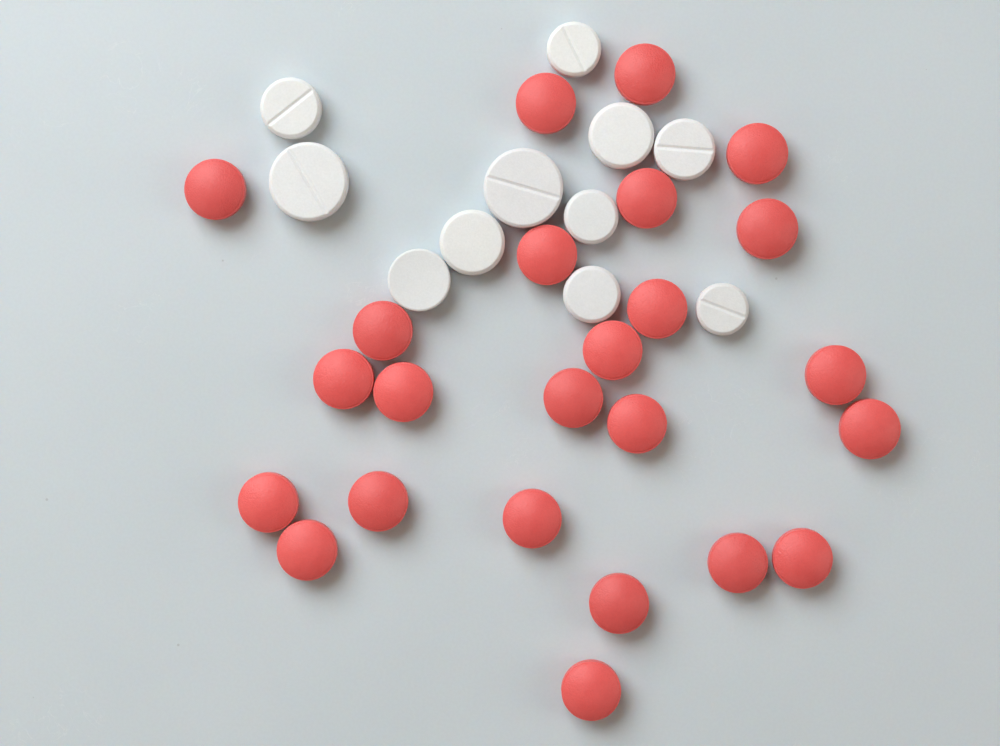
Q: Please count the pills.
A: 35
